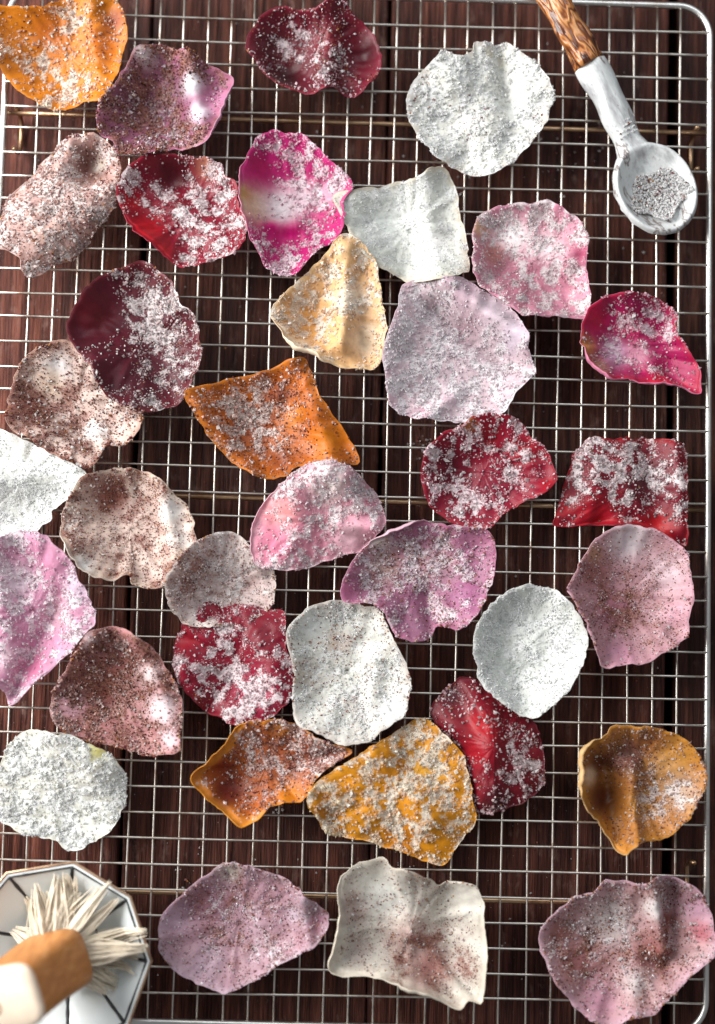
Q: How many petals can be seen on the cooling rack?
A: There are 36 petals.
